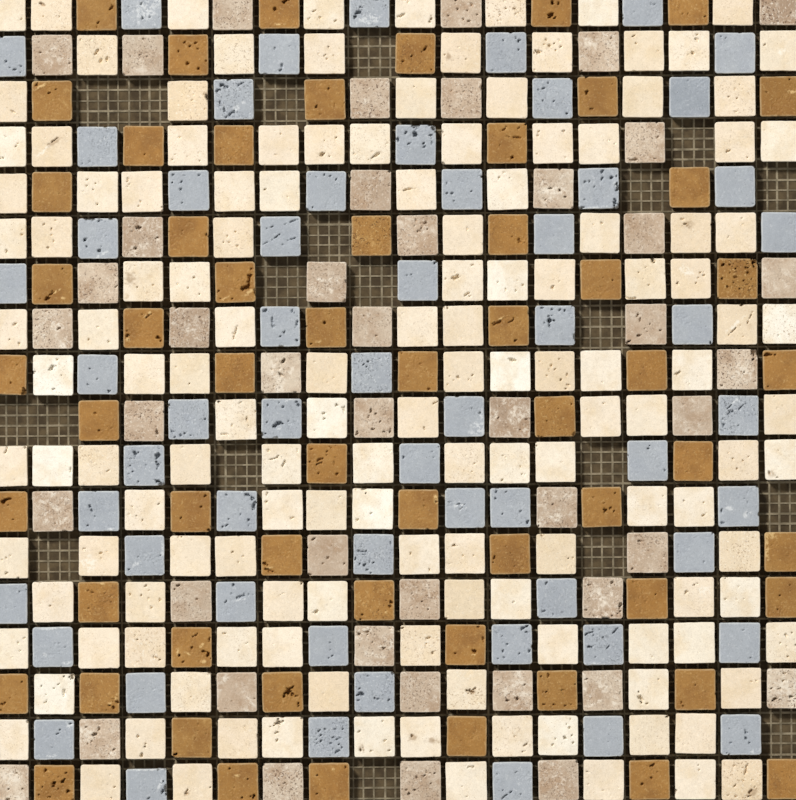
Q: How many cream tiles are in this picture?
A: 141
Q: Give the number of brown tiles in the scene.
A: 59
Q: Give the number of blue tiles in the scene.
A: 59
